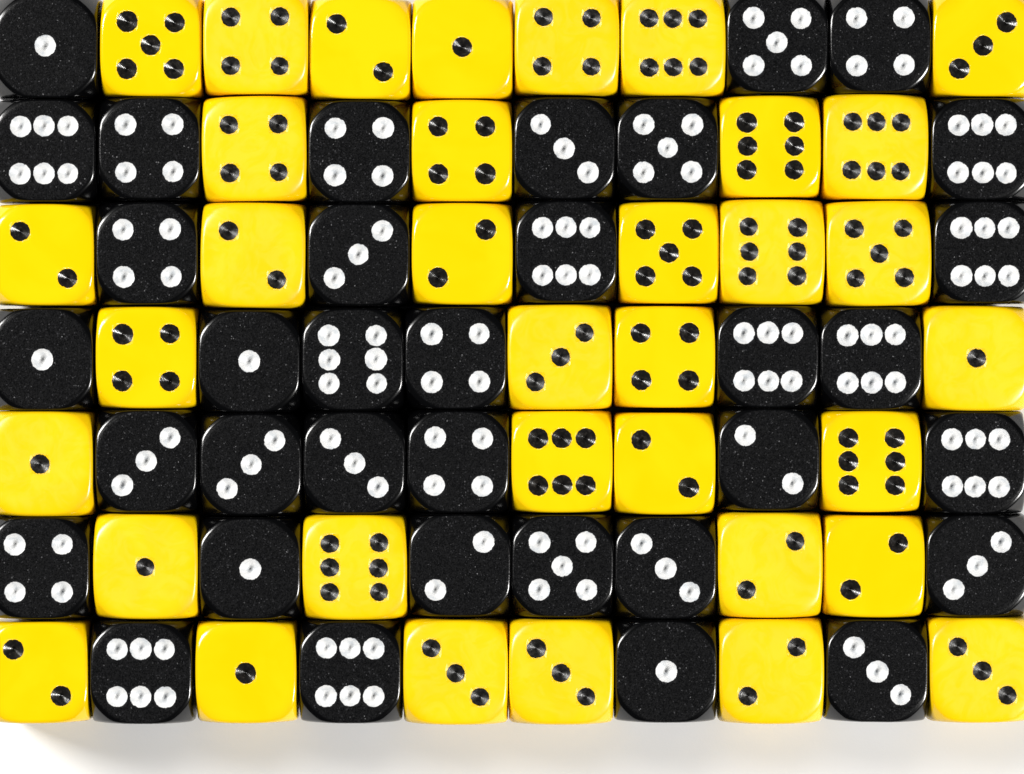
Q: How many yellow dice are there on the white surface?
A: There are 35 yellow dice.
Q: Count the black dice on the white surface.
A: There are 35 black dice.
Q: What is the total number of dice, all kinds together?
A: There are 70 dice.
